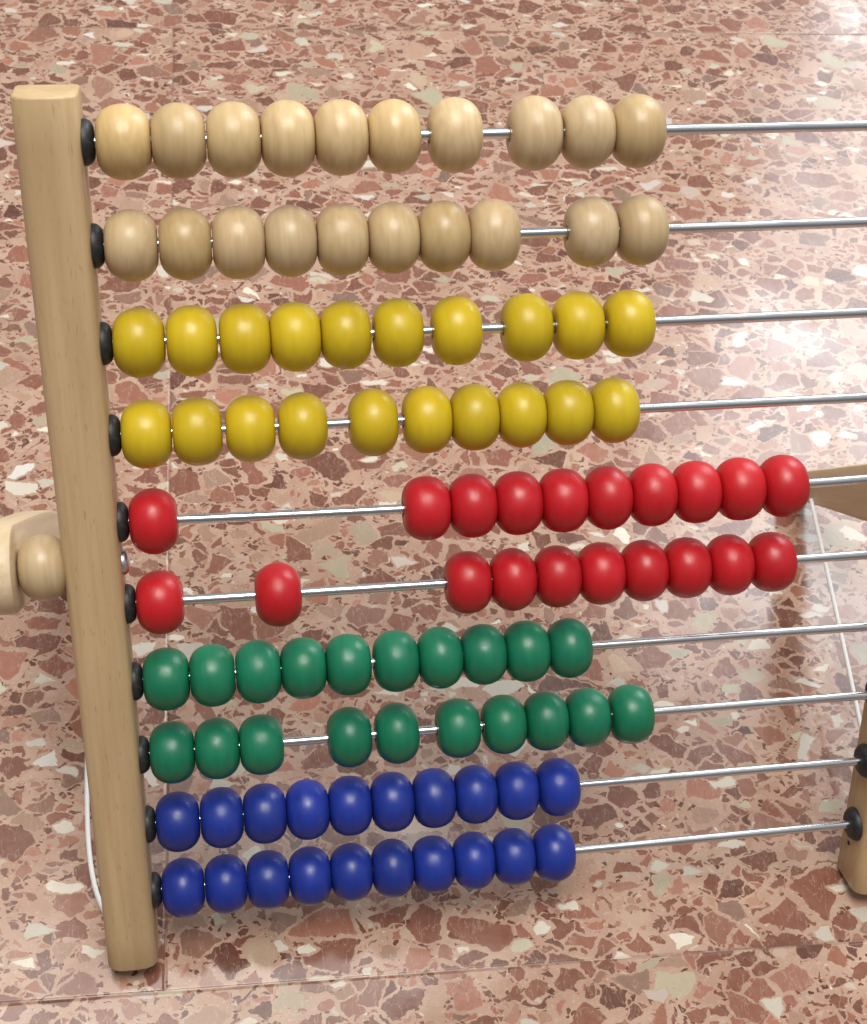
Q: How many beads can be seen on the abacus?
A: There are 101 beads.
